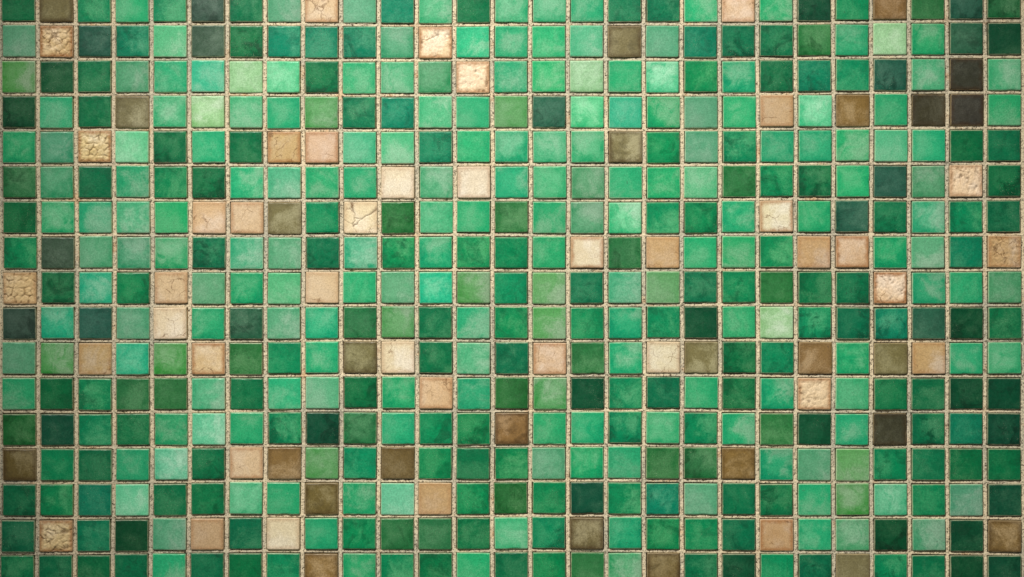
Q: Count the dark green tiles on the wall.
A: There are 200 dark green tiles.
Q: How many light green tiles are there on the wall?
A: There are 193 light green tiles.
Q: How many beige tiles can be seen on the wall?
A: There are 40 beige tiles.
